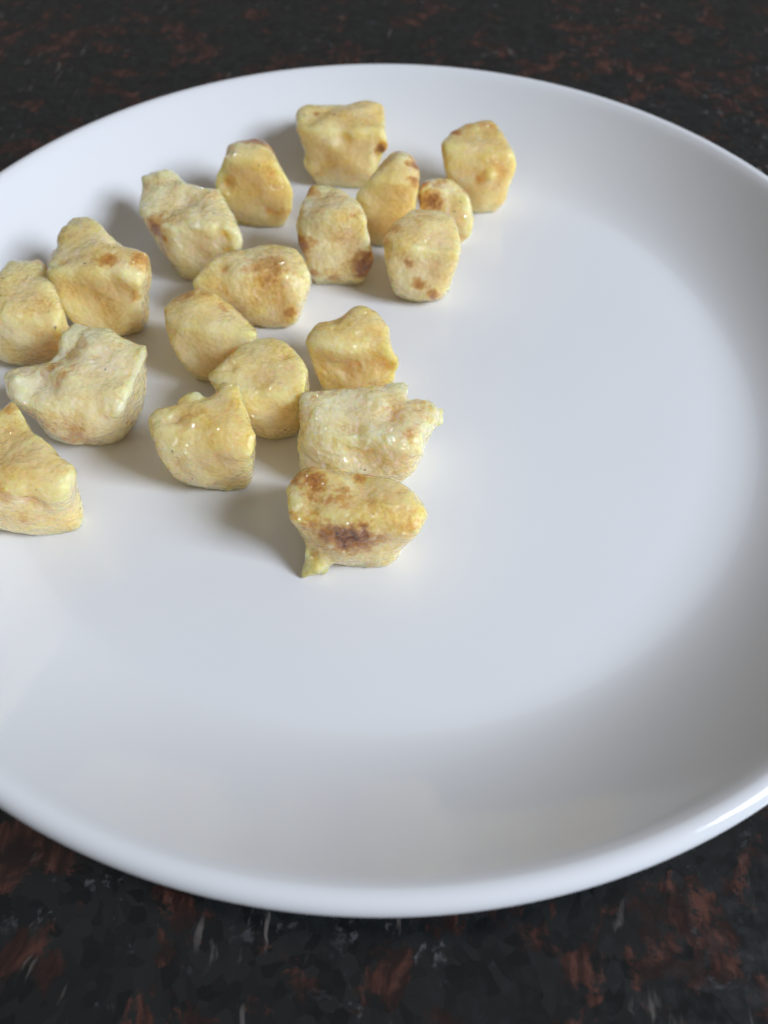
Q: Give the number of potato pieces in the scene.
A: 19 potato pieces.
